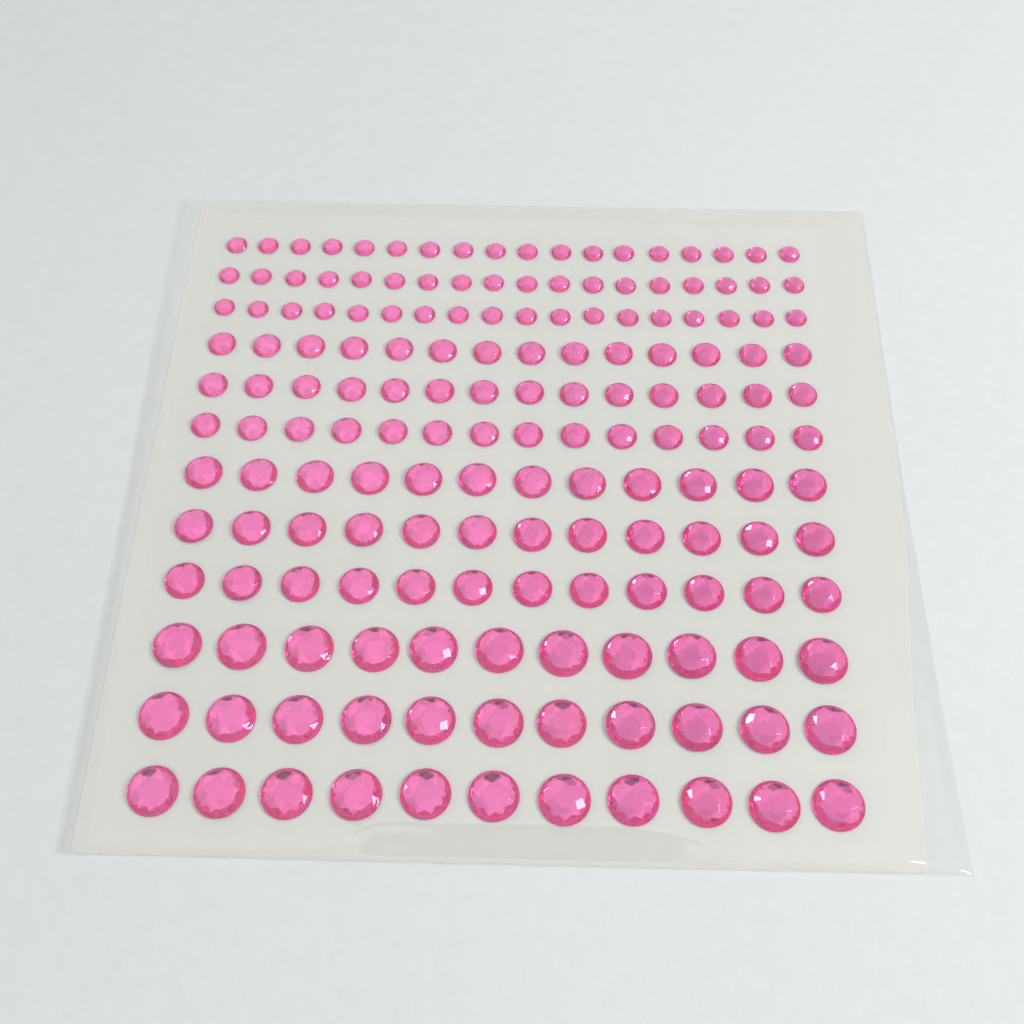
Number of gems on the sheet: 165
